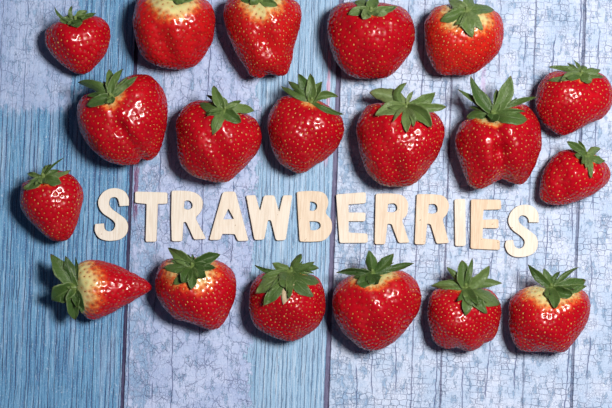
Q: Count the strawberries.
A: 19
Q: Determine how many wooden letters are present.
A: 12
